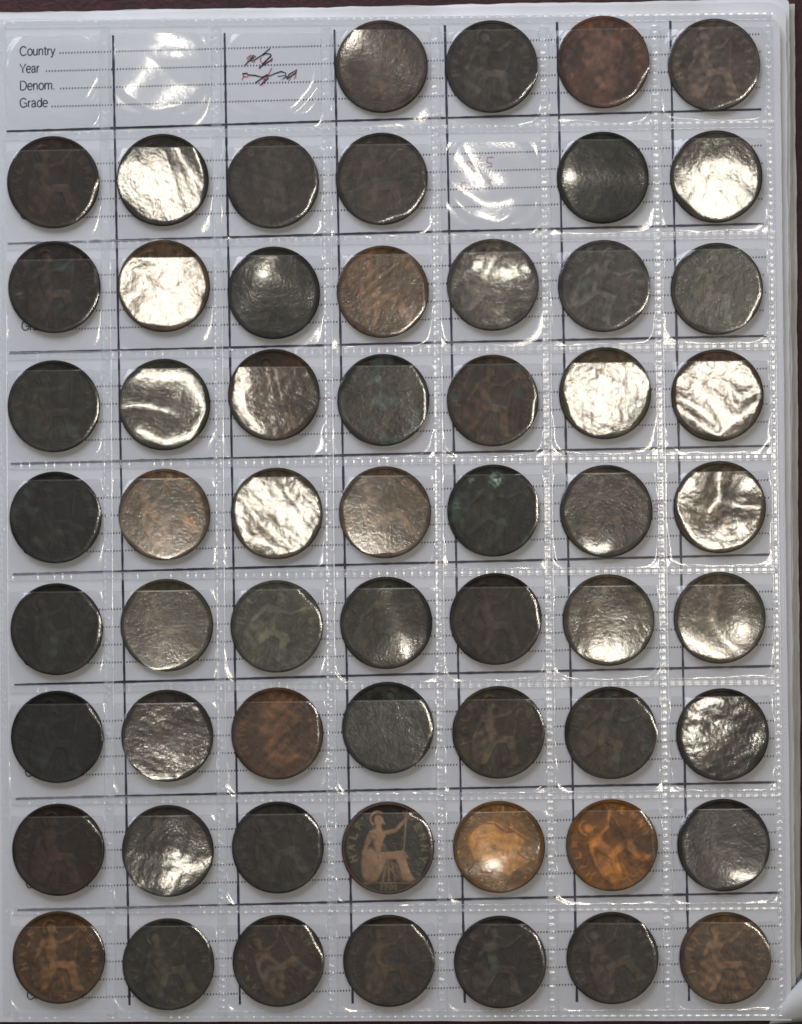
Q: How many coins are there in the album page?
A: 59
